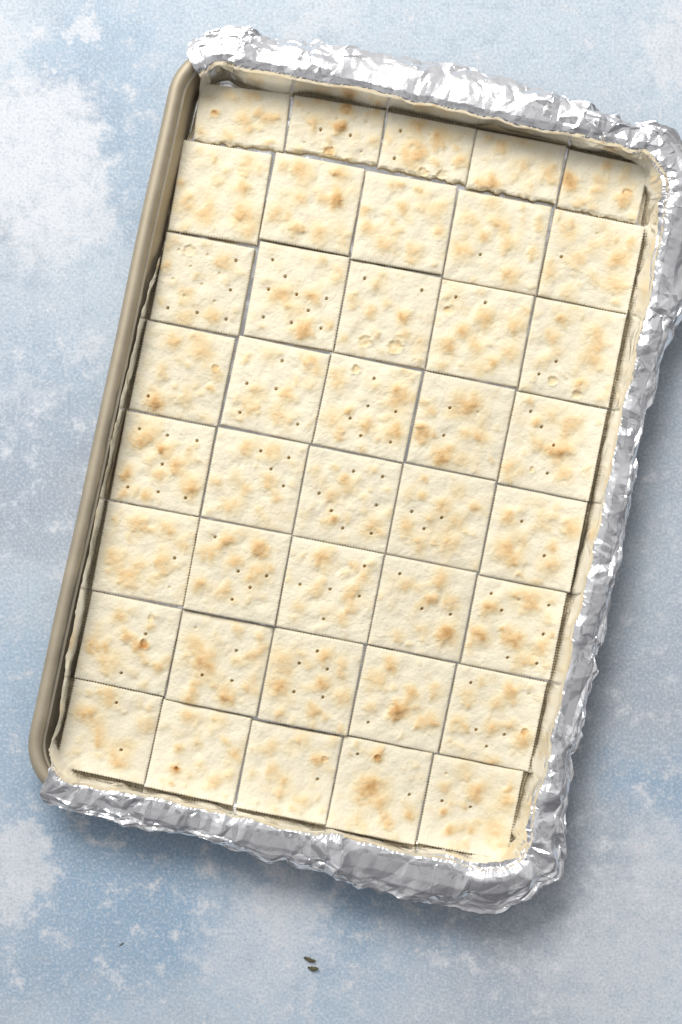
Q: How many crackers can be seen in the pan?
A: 40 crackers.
